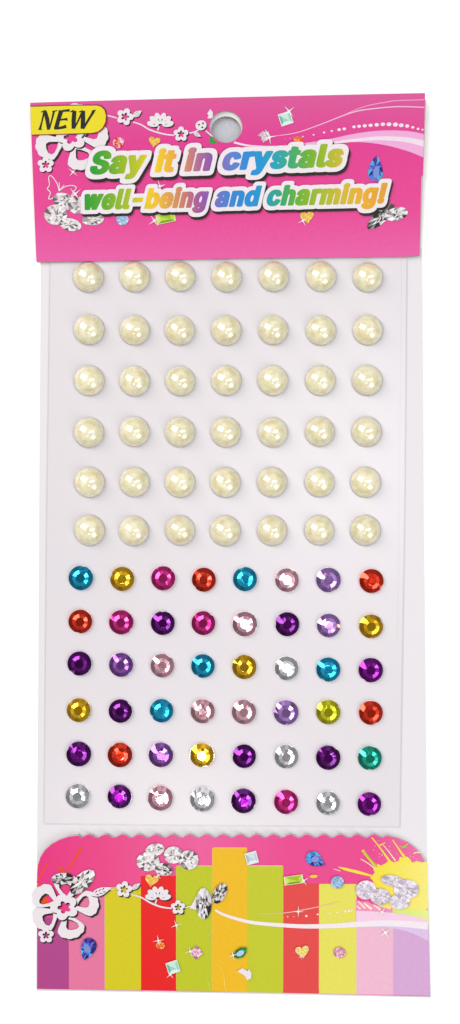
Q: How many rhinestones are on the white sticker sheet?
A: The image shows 48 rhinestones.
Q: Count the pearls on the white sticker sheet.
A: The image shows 42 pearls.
